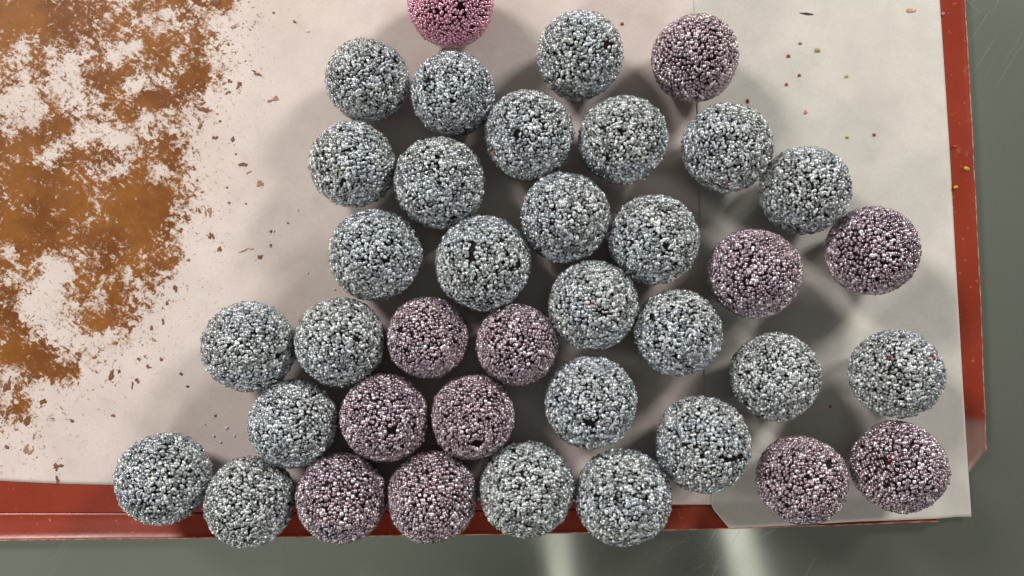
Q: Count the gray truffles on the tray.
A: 26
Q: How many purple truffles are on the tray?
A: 11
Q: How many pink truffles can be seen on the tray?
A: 1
